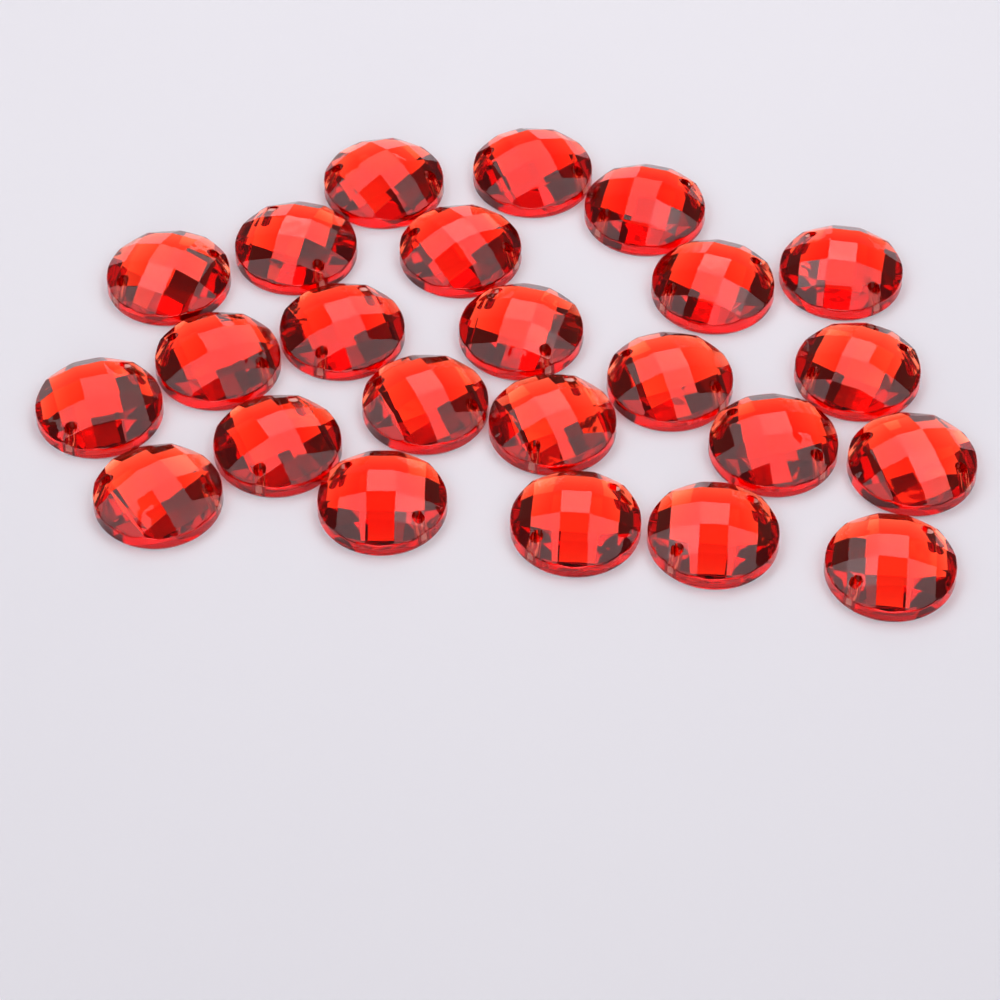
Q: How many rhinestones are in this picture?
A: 24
